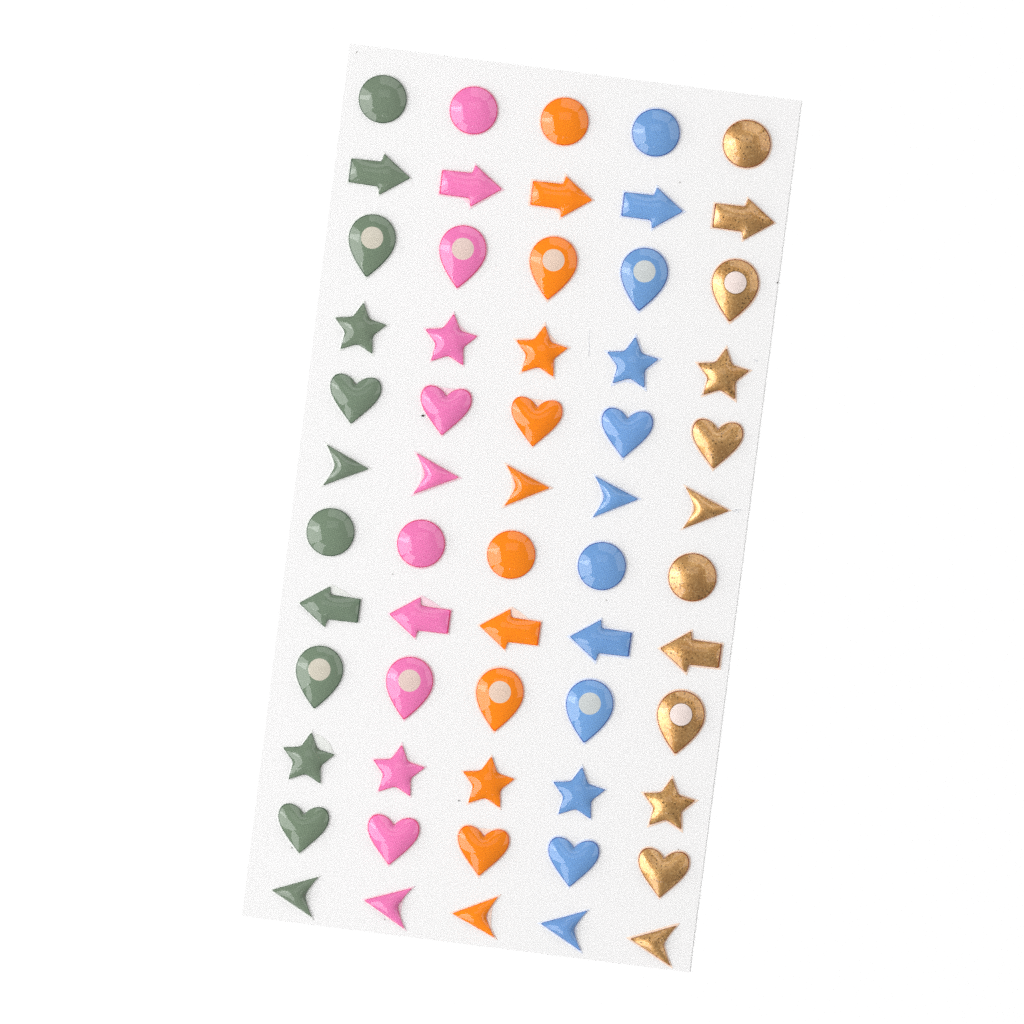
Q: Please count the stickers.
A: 60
